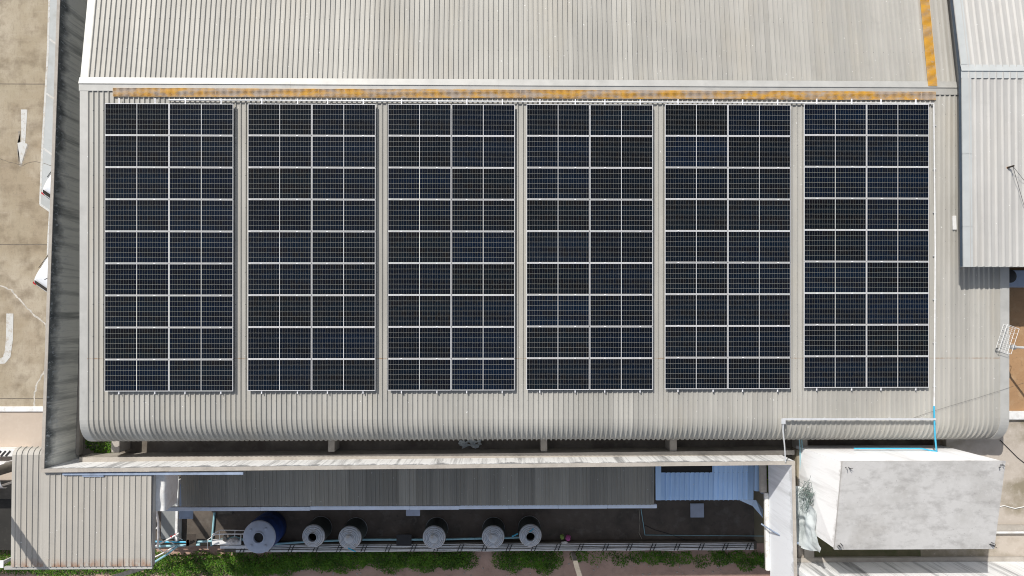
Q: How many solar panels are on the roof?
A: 108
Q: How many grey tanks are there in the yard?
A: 5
